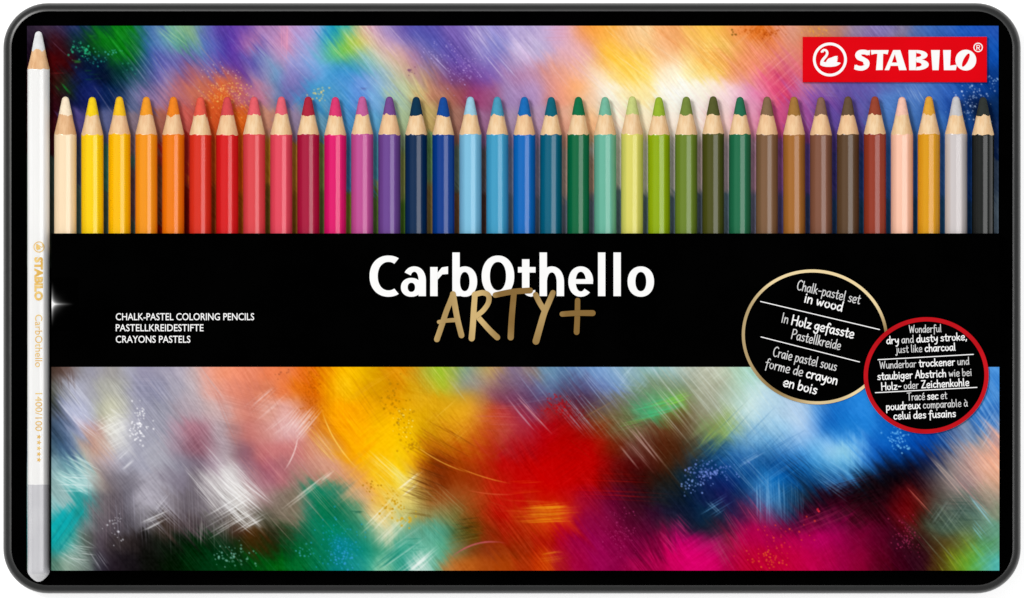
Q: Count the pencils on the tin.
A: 36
